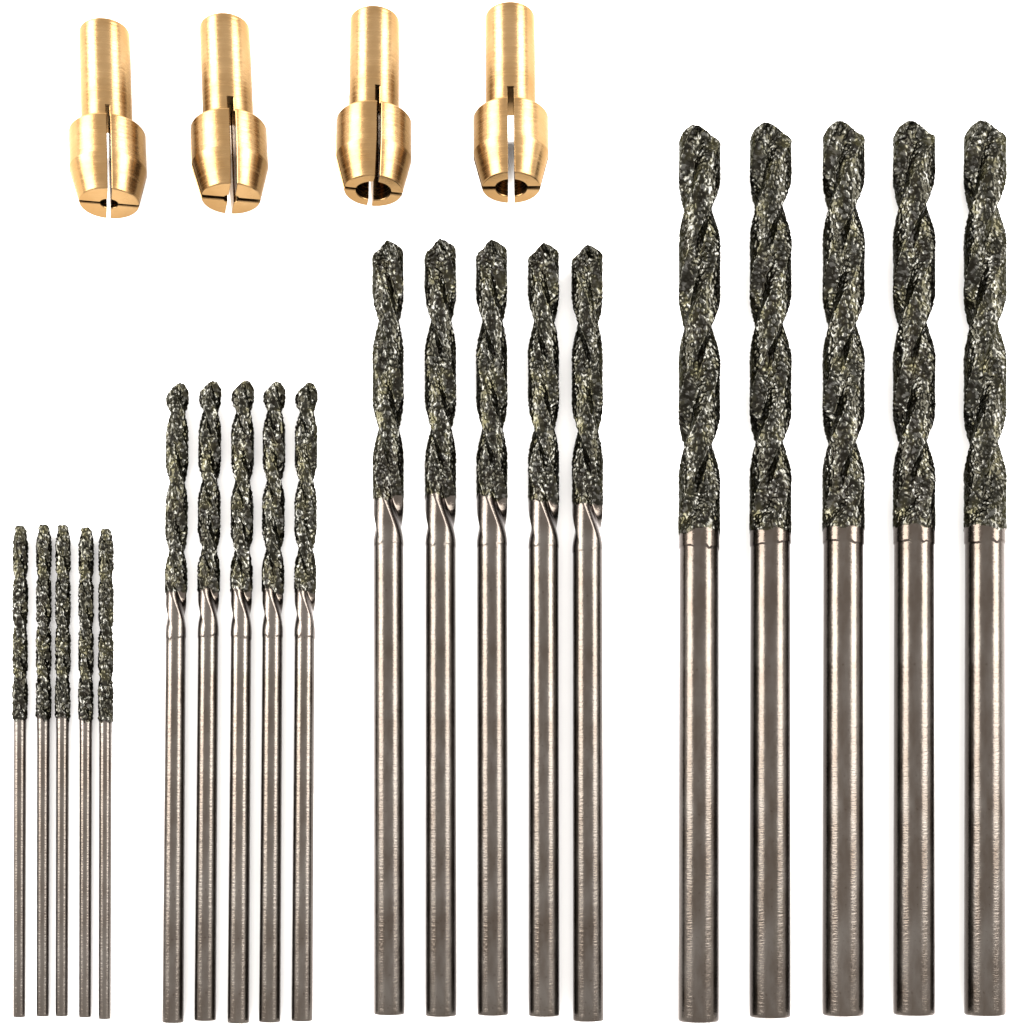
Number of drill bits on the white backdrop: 20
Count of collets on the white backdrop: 4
